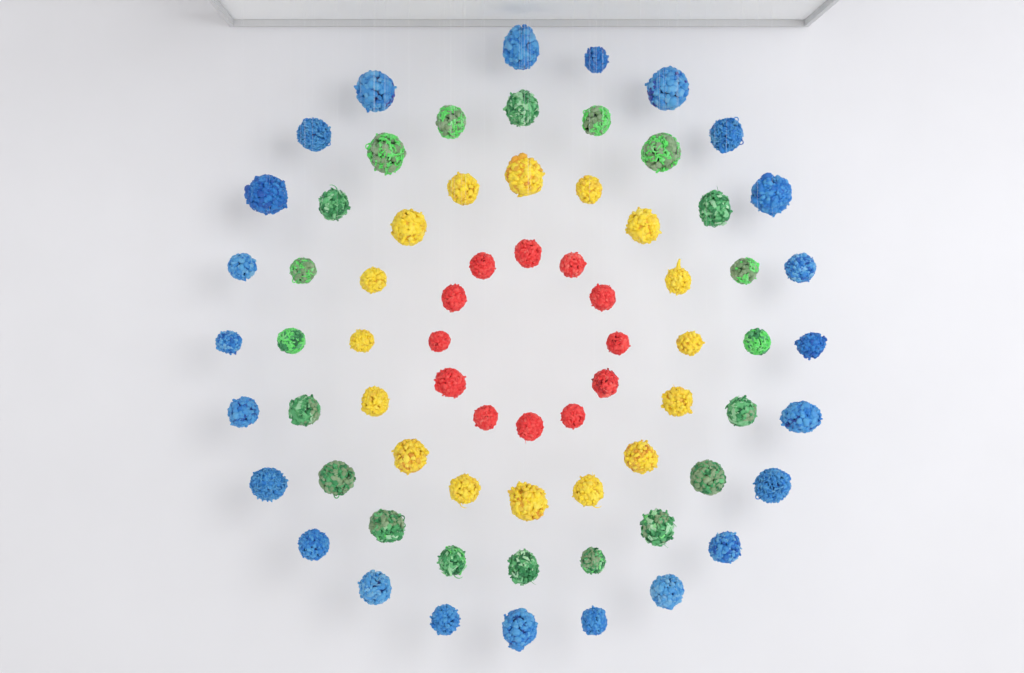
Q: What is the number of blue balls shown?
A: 23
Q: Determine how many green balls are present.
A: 20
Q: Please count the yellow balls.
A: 16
